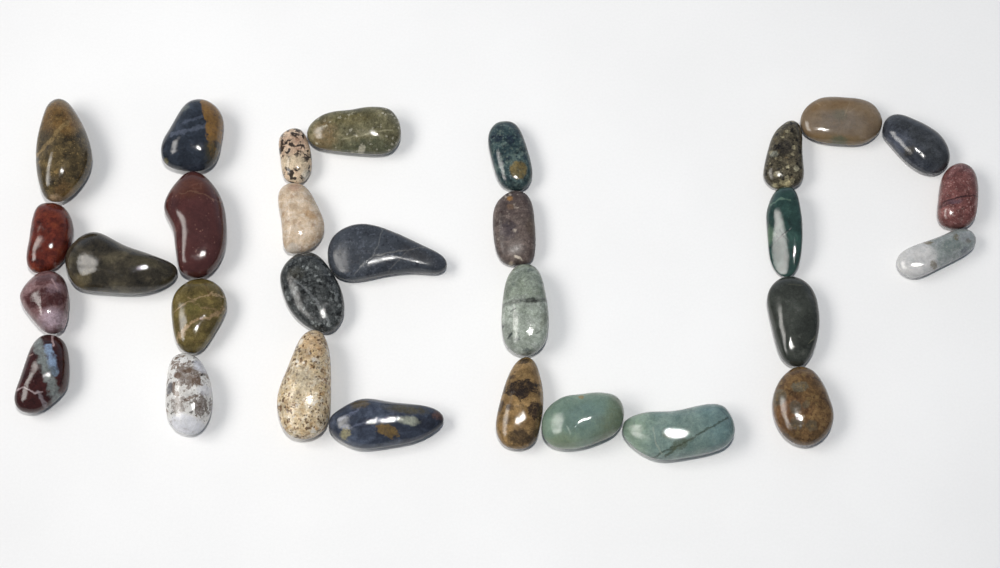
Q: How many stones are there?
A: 30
